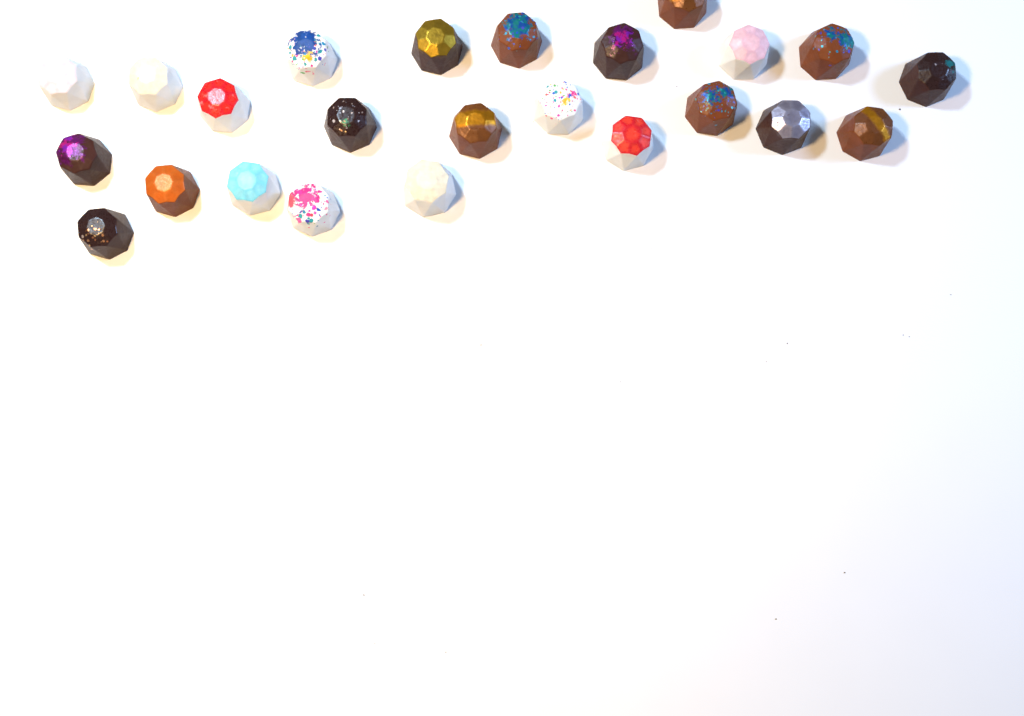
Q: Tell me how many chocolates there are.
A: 24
